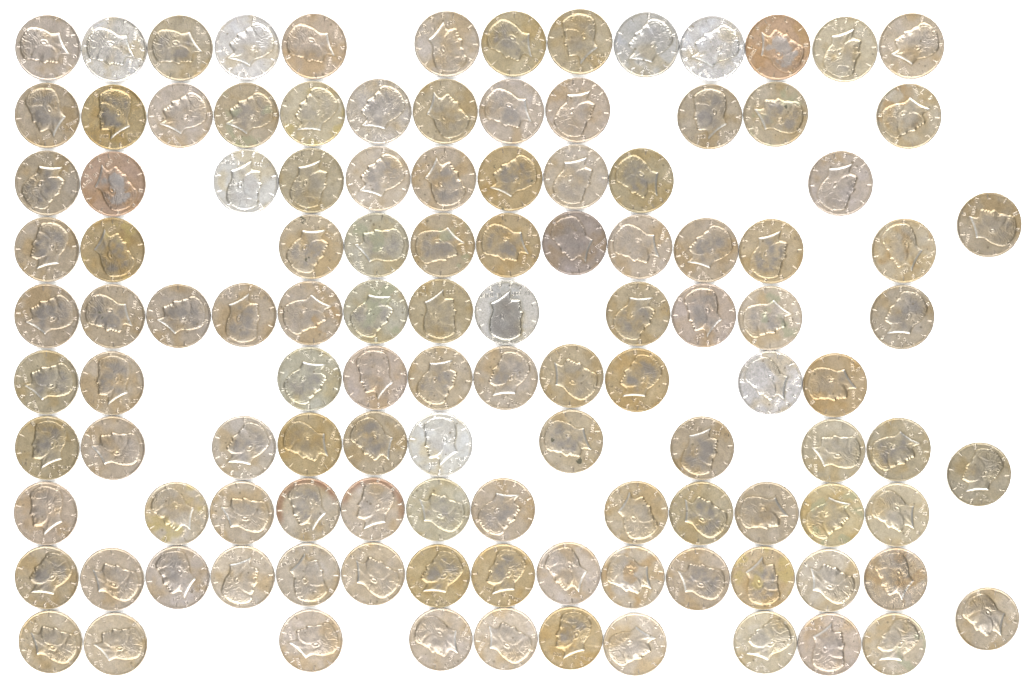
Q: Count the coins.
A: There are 117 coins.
